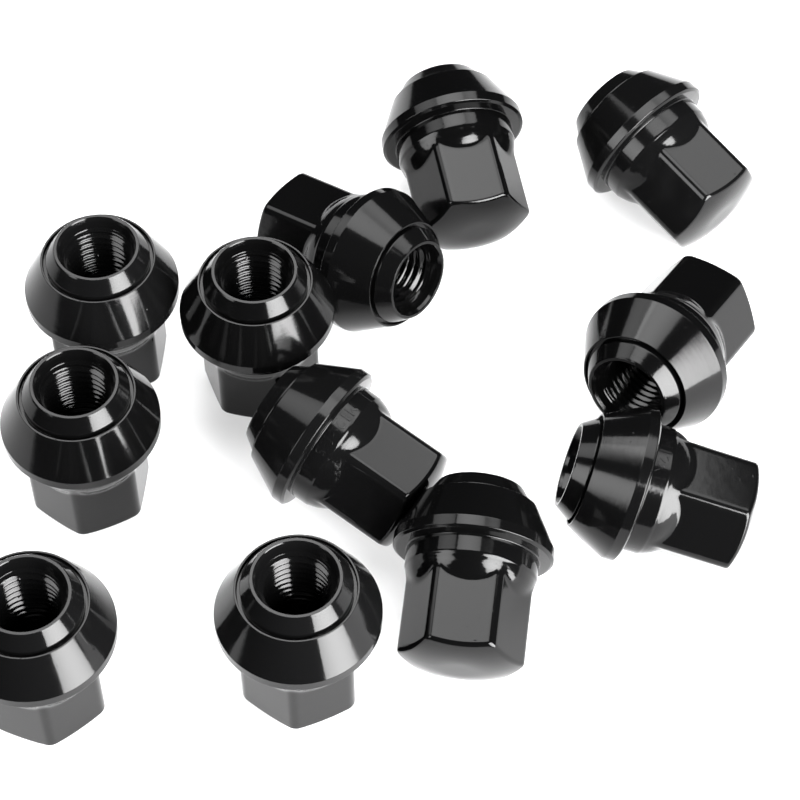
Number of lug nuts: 12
